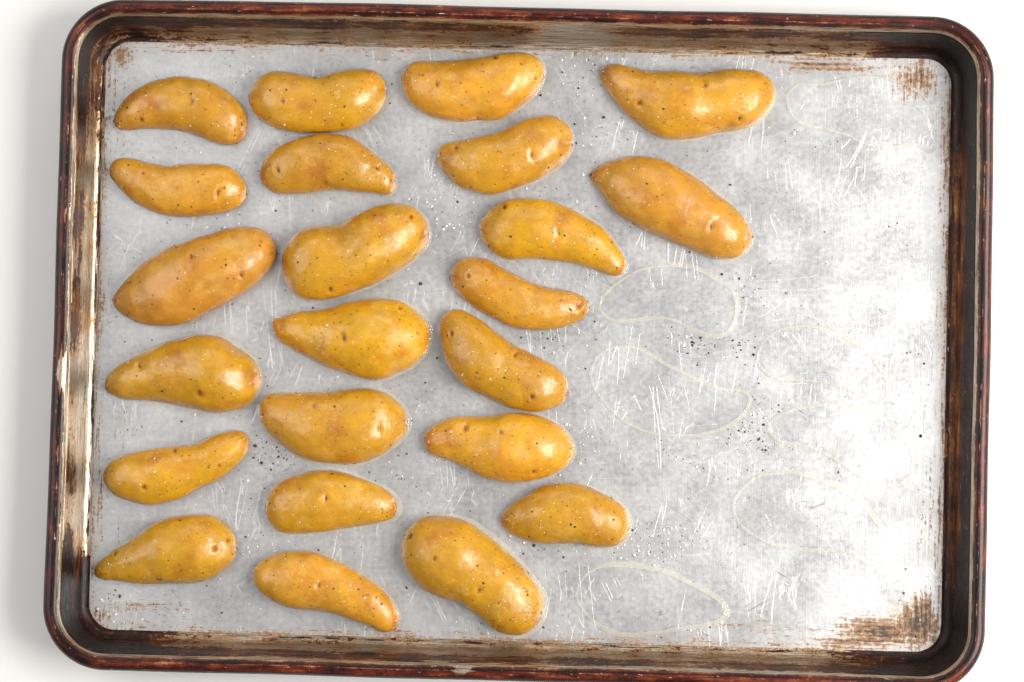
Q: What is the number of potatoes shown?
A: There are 23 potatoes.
